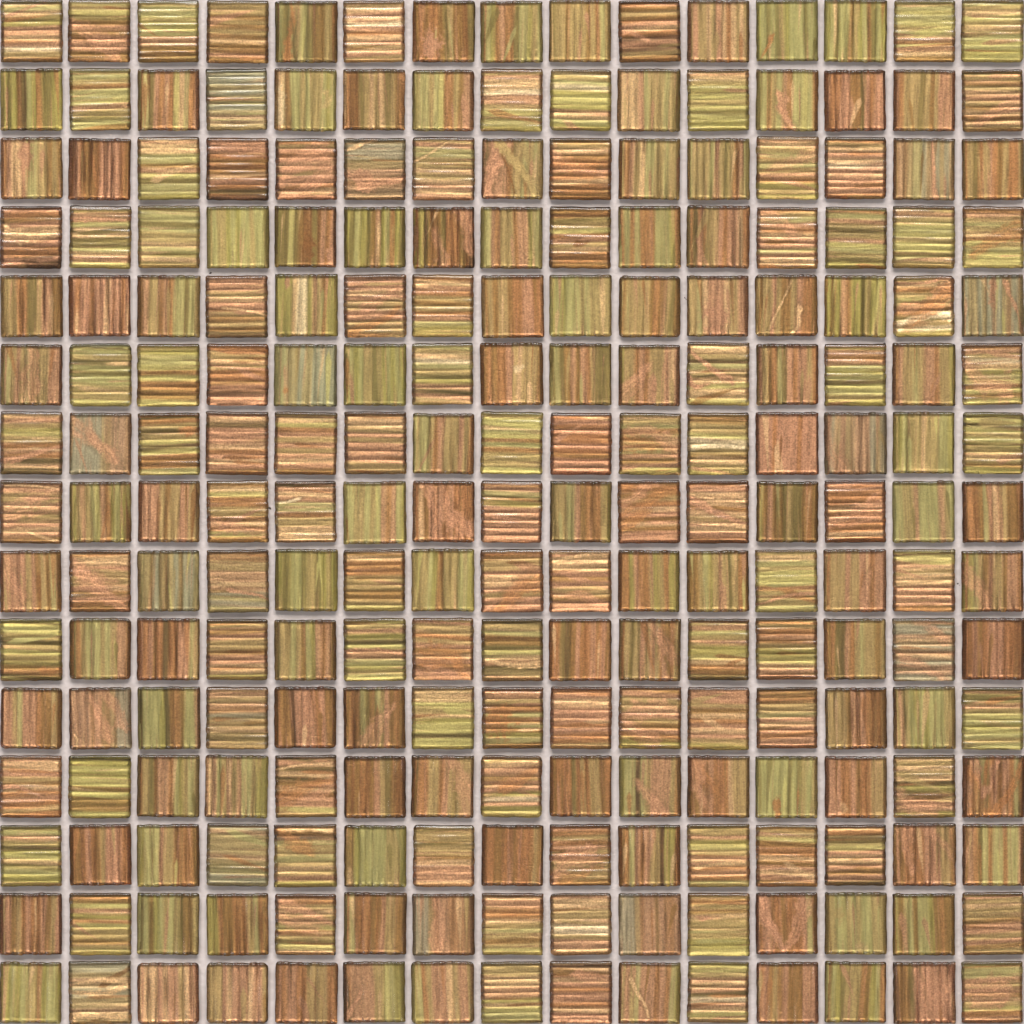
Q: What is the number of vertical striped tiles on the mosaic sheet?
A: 120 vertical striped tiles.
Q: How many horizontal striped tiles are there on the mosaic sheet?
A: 105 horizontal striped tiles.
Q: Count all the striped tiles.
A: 225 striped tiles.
